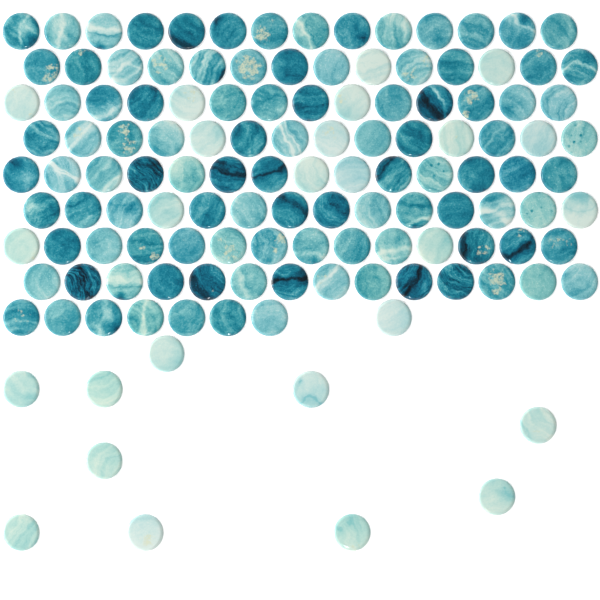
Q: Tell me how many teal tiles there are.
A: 104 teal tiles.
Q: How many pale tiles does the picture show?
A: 26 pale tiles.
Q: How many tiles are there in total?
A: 130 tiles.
